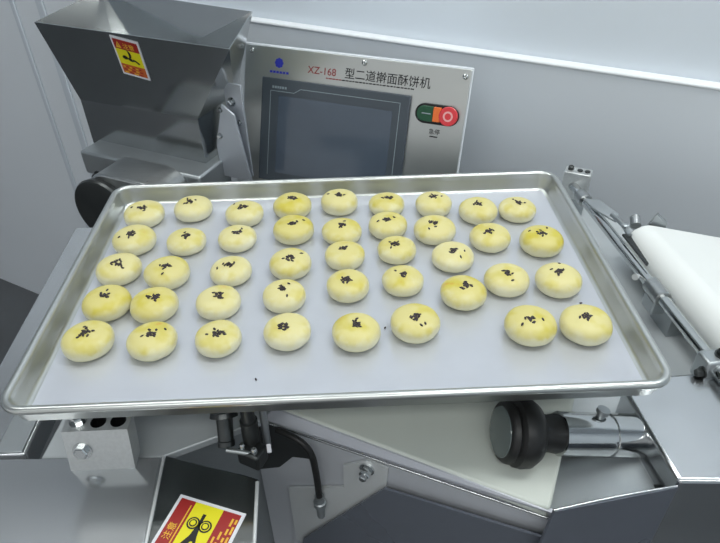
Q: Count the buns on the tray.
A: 42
